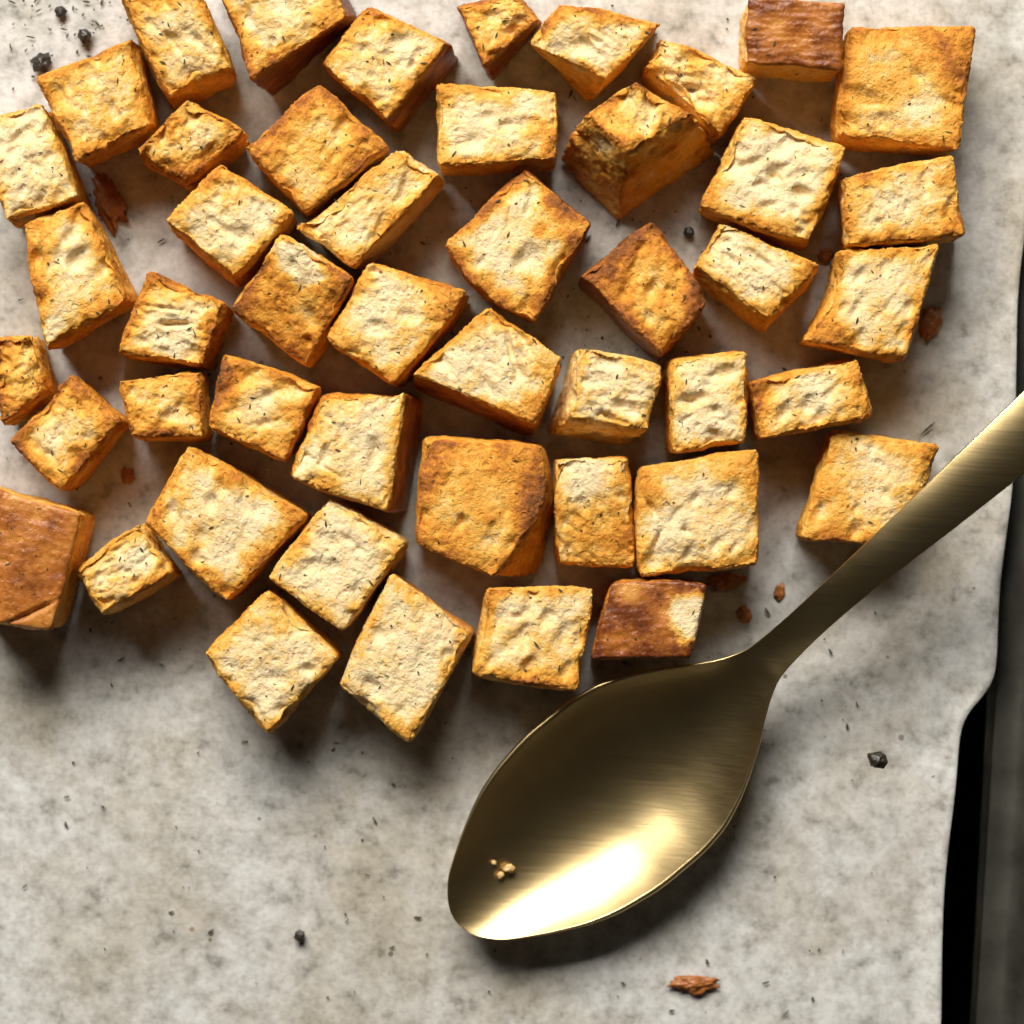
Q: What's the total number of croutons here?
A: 47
